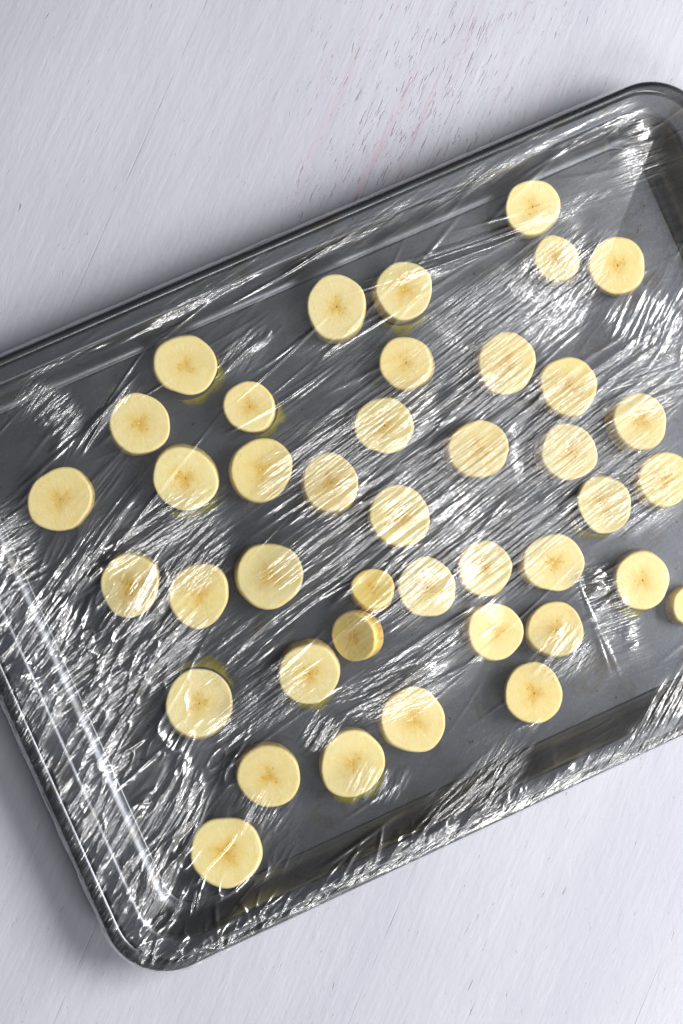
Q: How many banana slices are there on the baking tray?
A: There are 41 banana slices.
